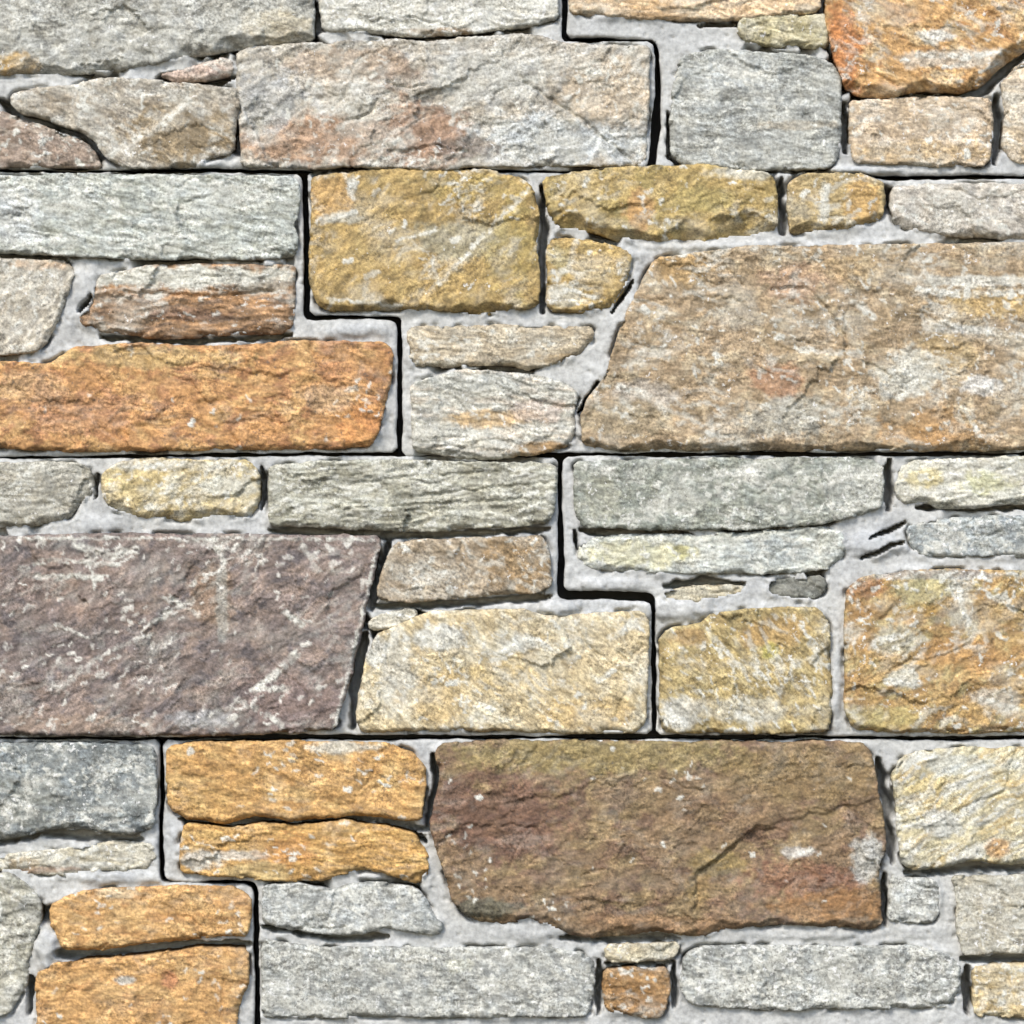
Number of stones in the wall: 56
